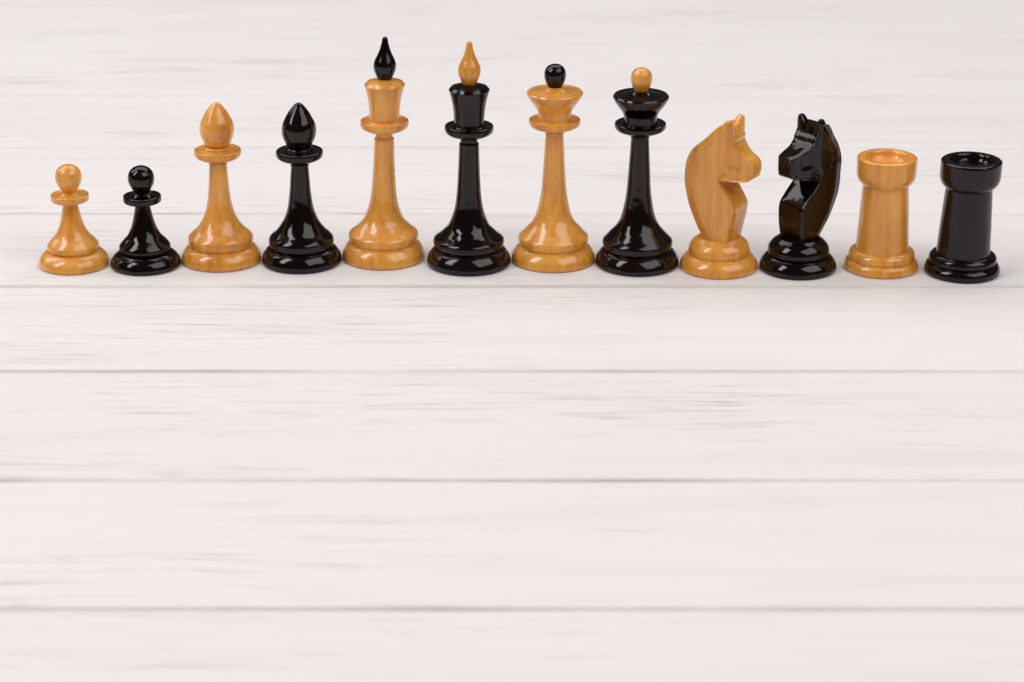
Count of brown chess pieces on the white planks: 6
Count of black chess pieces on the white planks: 6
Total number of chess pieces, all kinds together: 12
